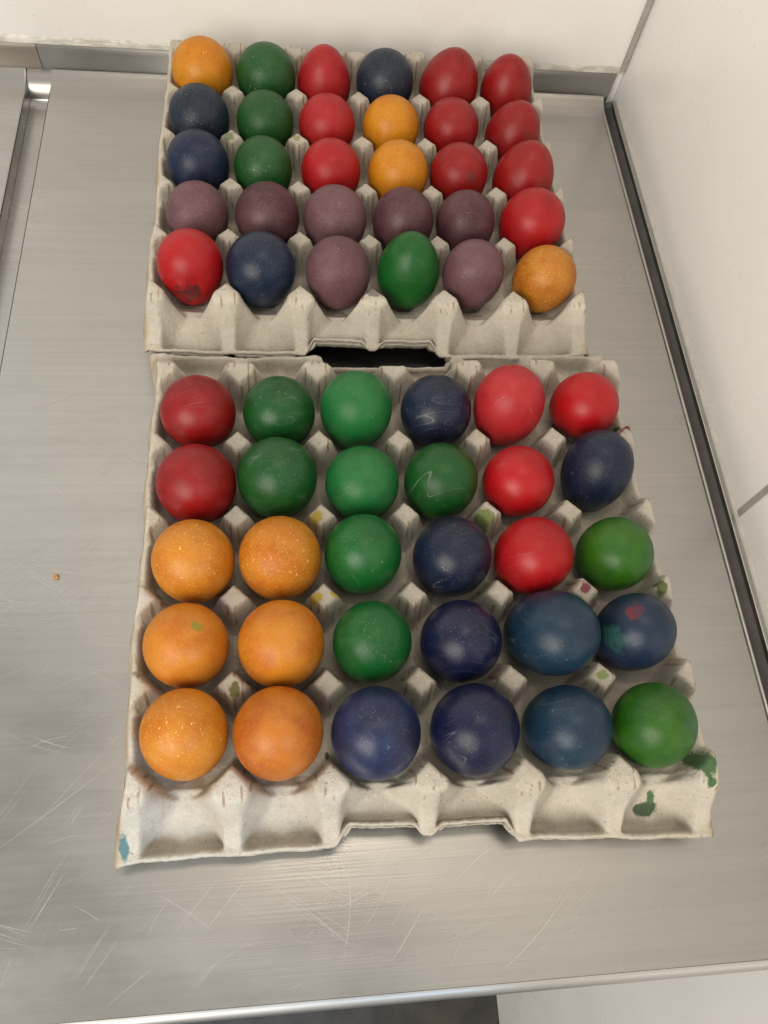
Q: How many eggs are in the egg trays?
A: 60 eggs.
